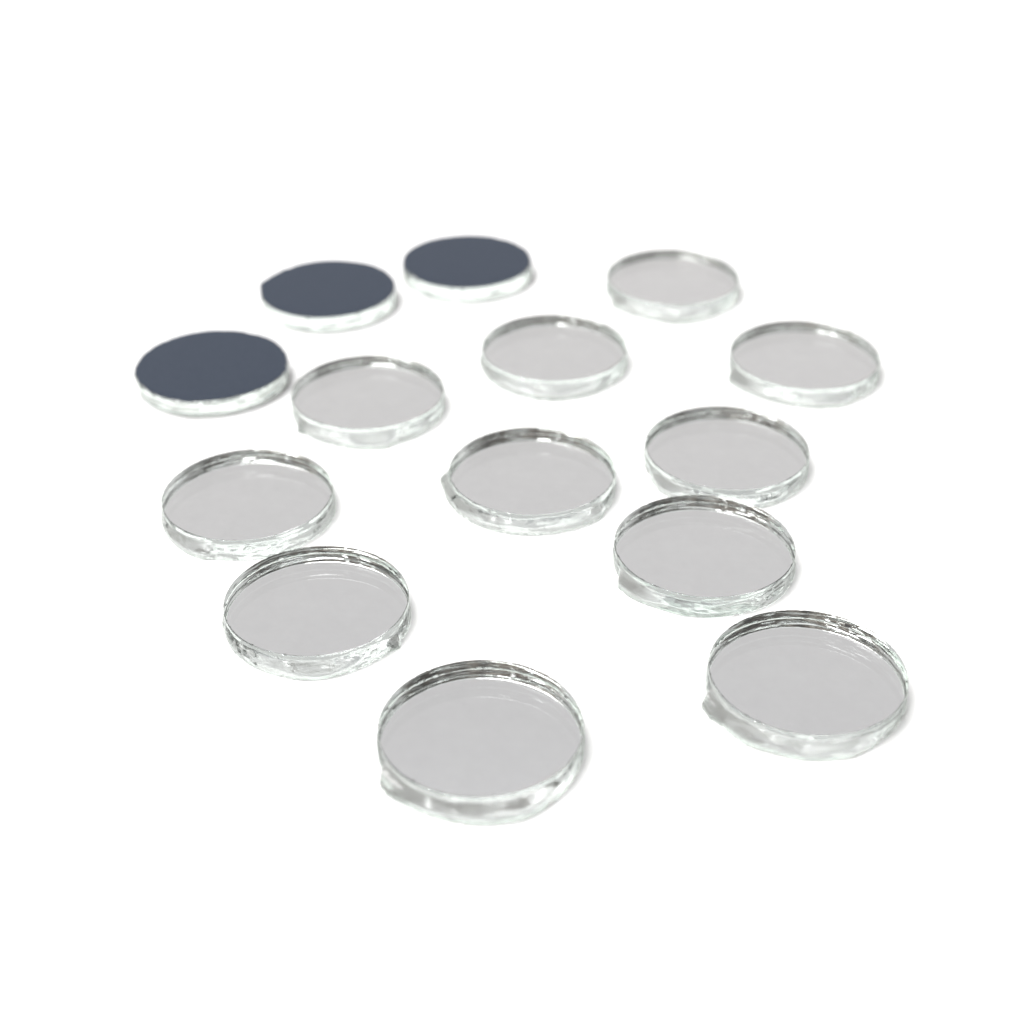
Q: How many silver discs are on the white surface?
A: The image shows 11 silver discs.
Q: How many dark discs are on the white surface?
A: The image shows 3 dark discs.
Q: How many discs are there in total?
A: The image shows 14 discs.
